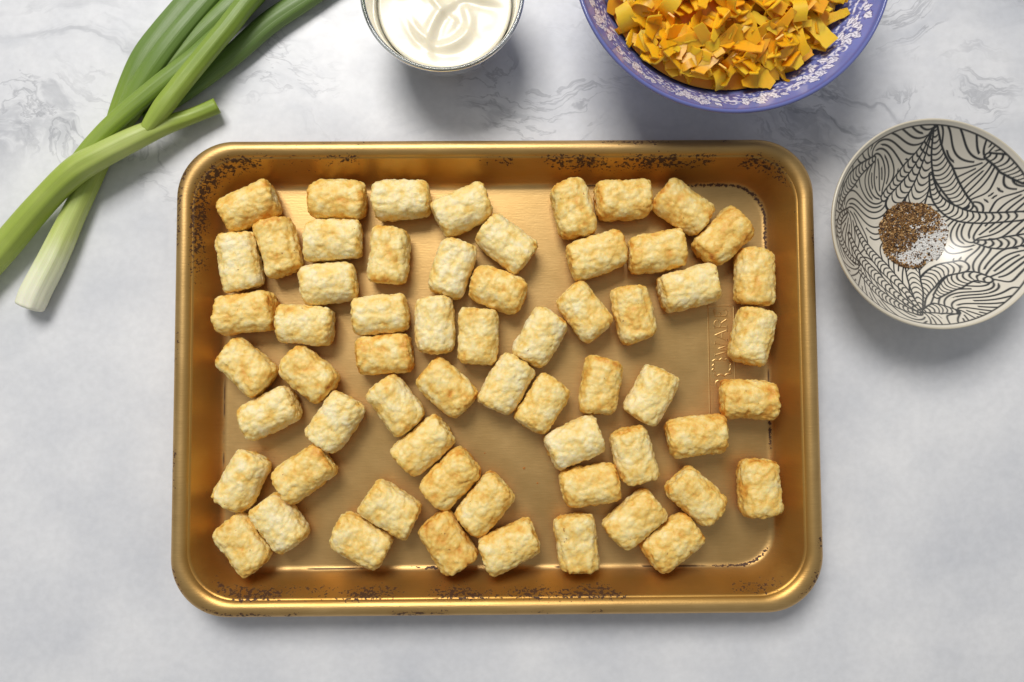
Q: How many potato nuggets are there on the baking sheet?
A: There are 61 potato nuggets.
